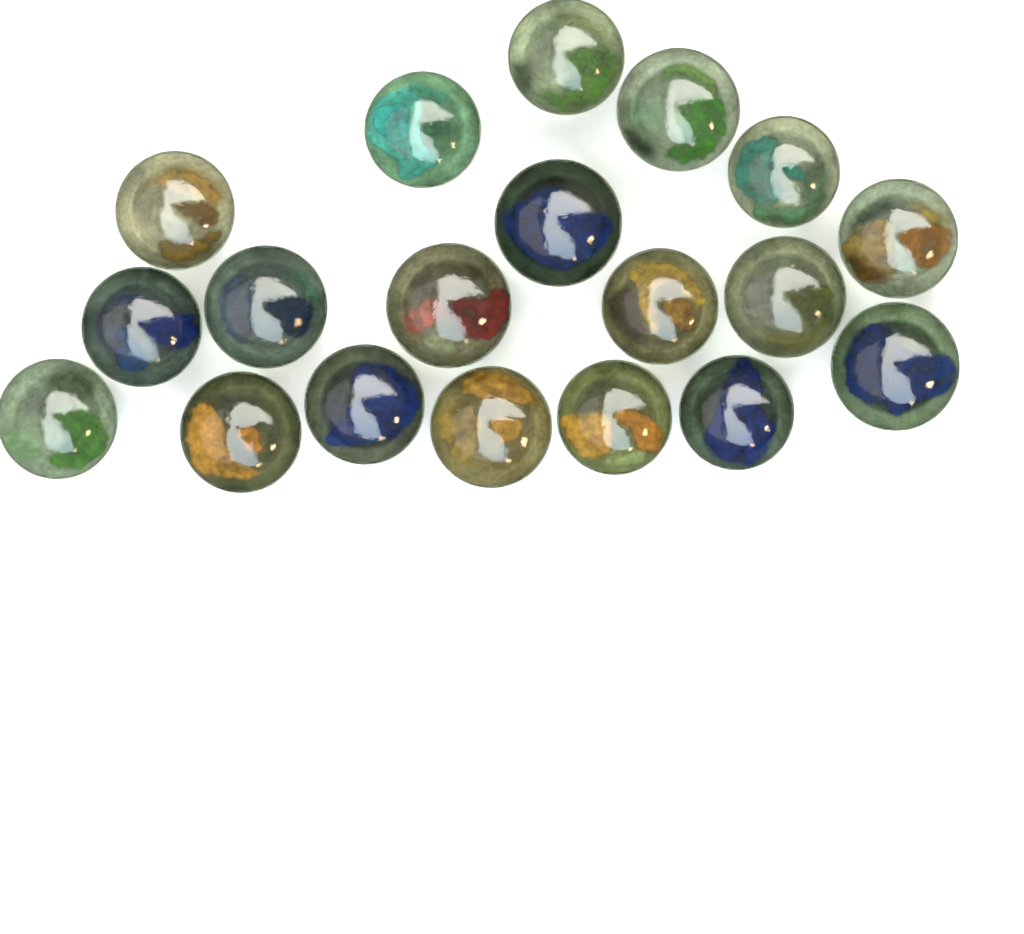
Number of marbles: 19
